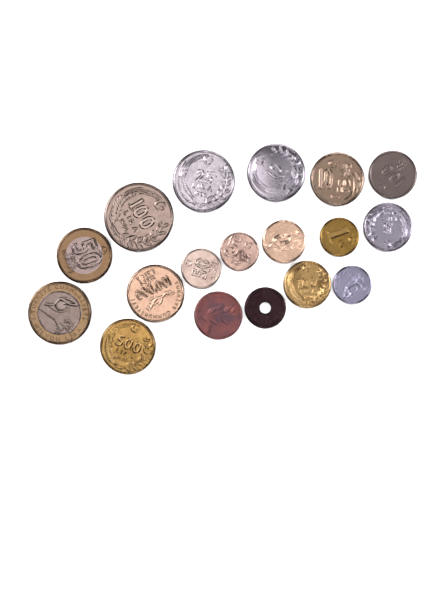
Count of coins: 18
